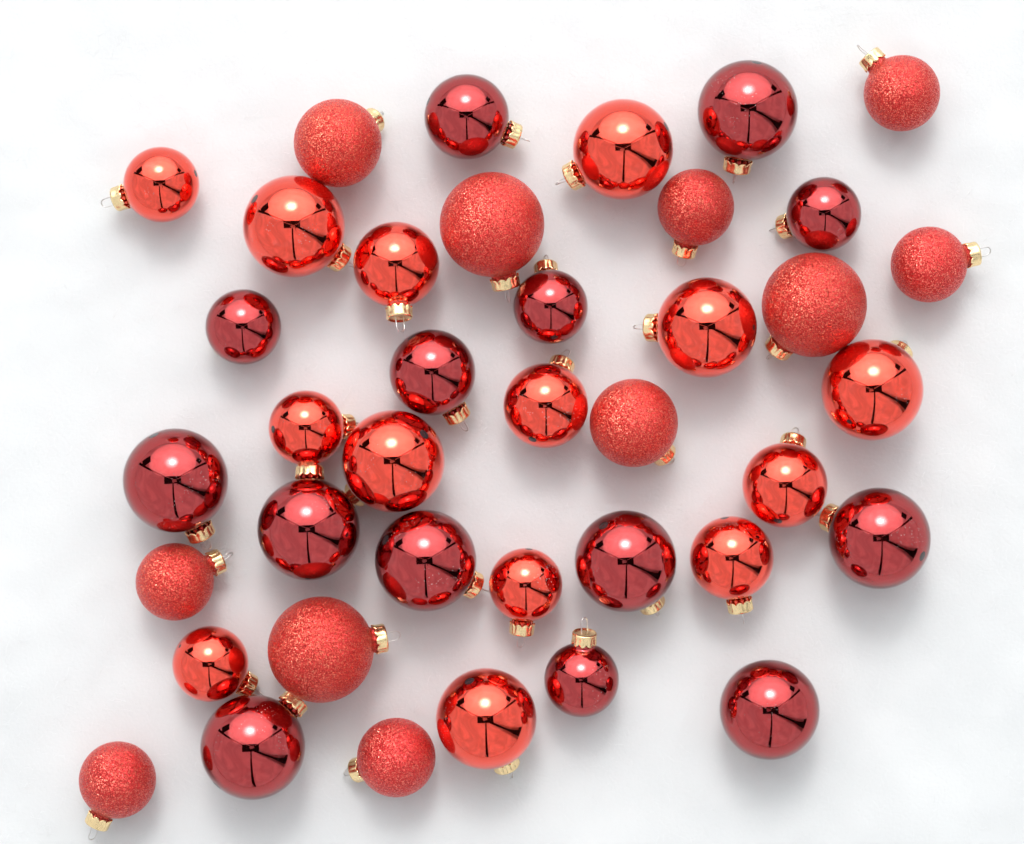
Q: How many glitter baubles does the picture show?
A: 11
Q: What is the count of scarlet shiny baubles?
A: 14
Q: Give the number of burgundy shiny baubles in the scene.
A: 14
